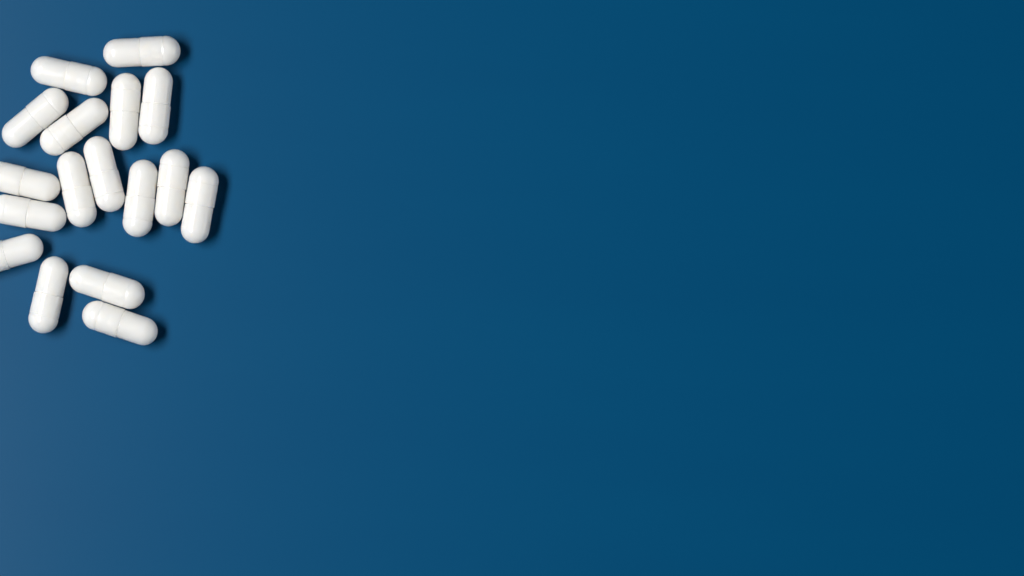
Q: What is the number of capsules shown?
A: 17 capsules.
